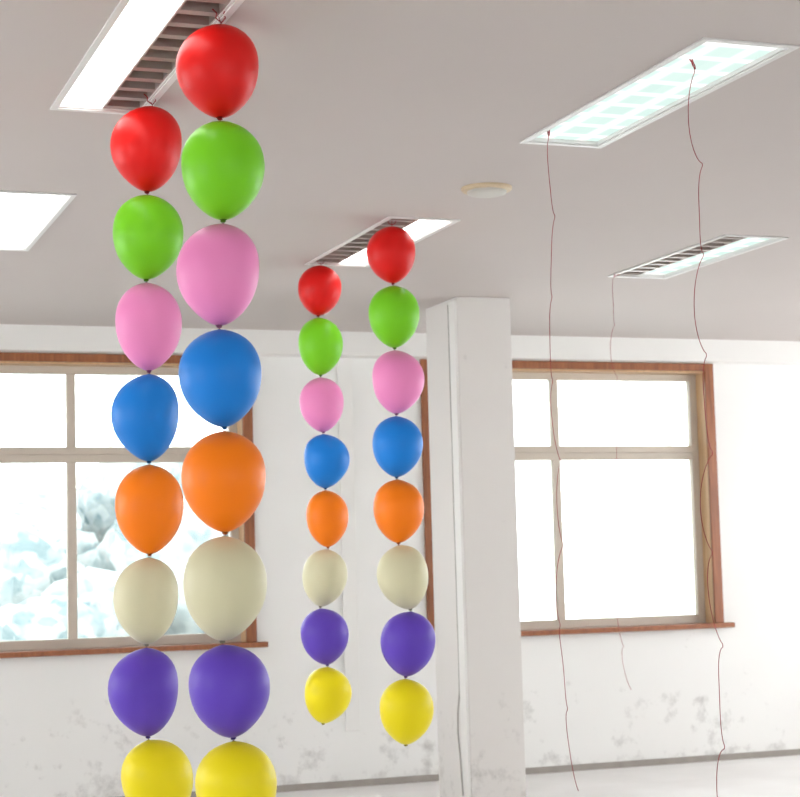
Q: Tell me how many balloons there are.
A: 32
